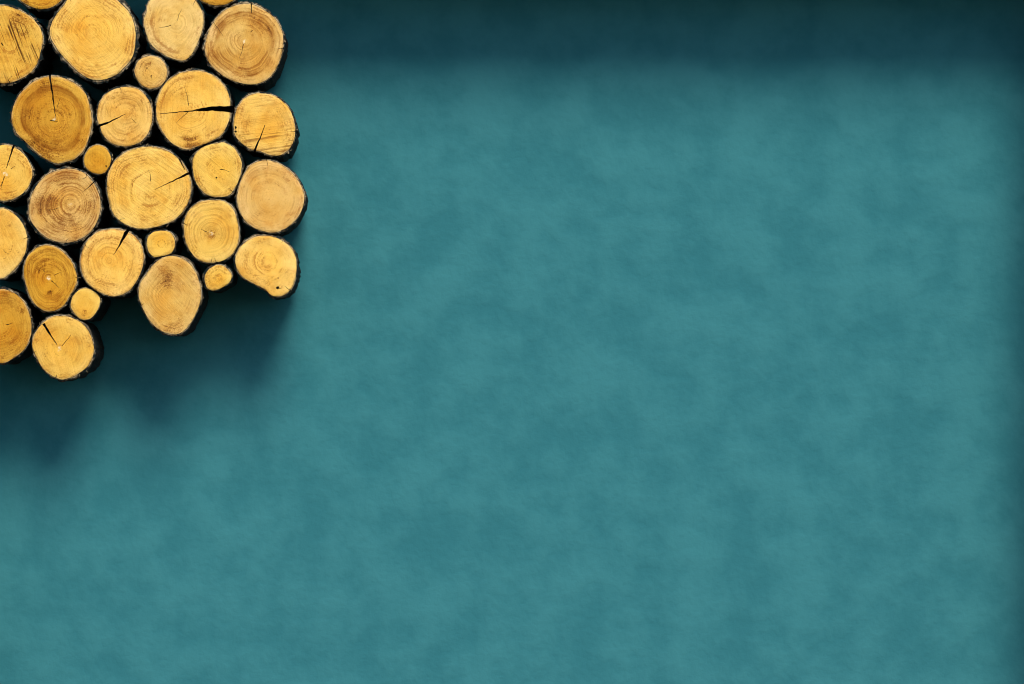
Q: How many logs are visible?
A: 28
